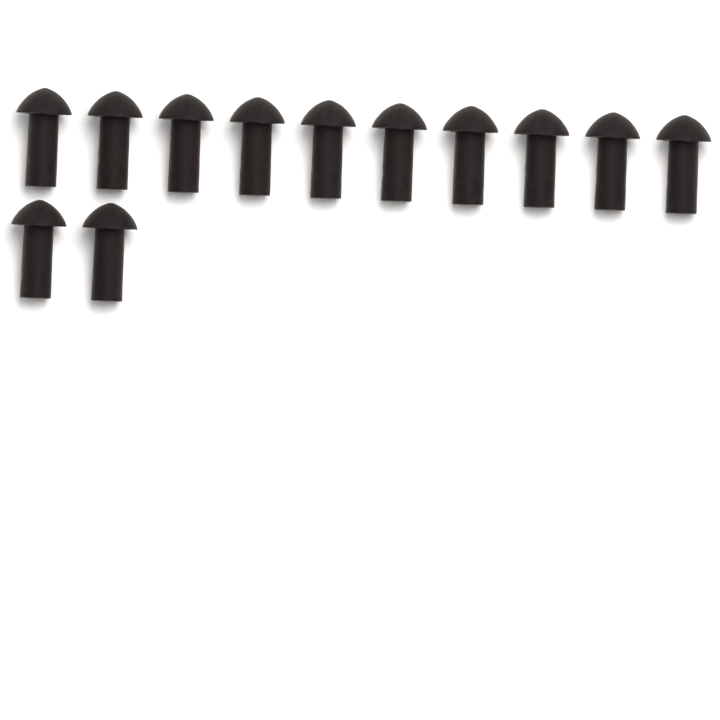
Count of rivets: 12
